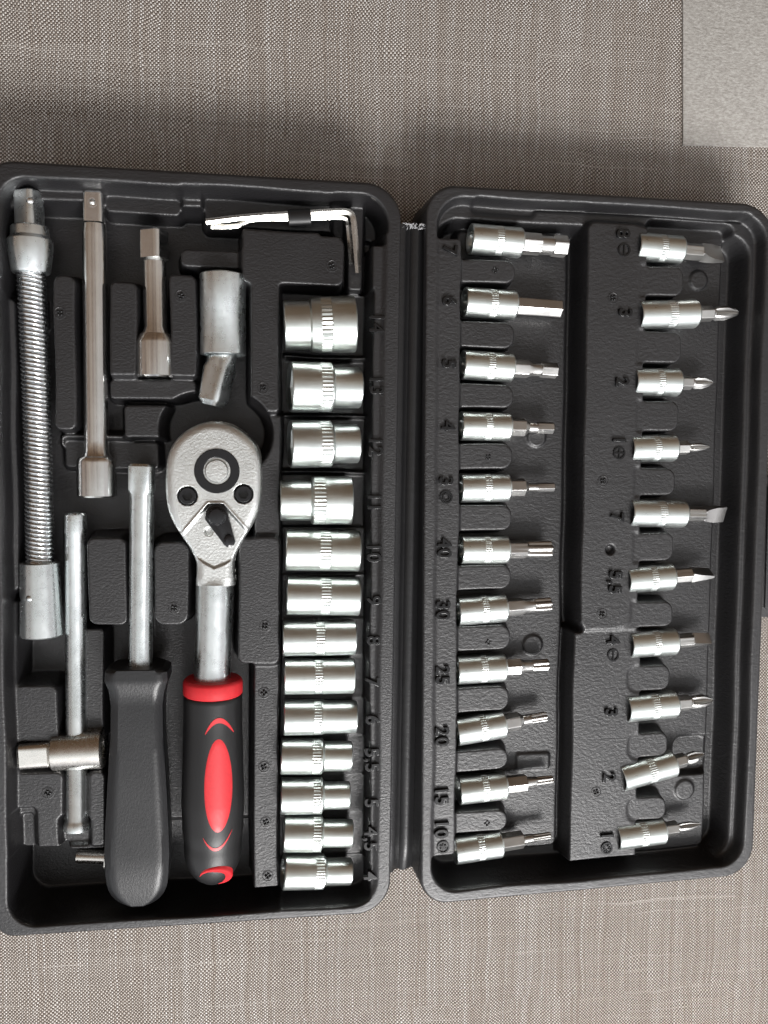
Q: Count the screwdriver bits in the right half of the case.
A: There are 21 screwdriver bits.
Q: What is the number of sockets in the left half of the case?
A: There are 13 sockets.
